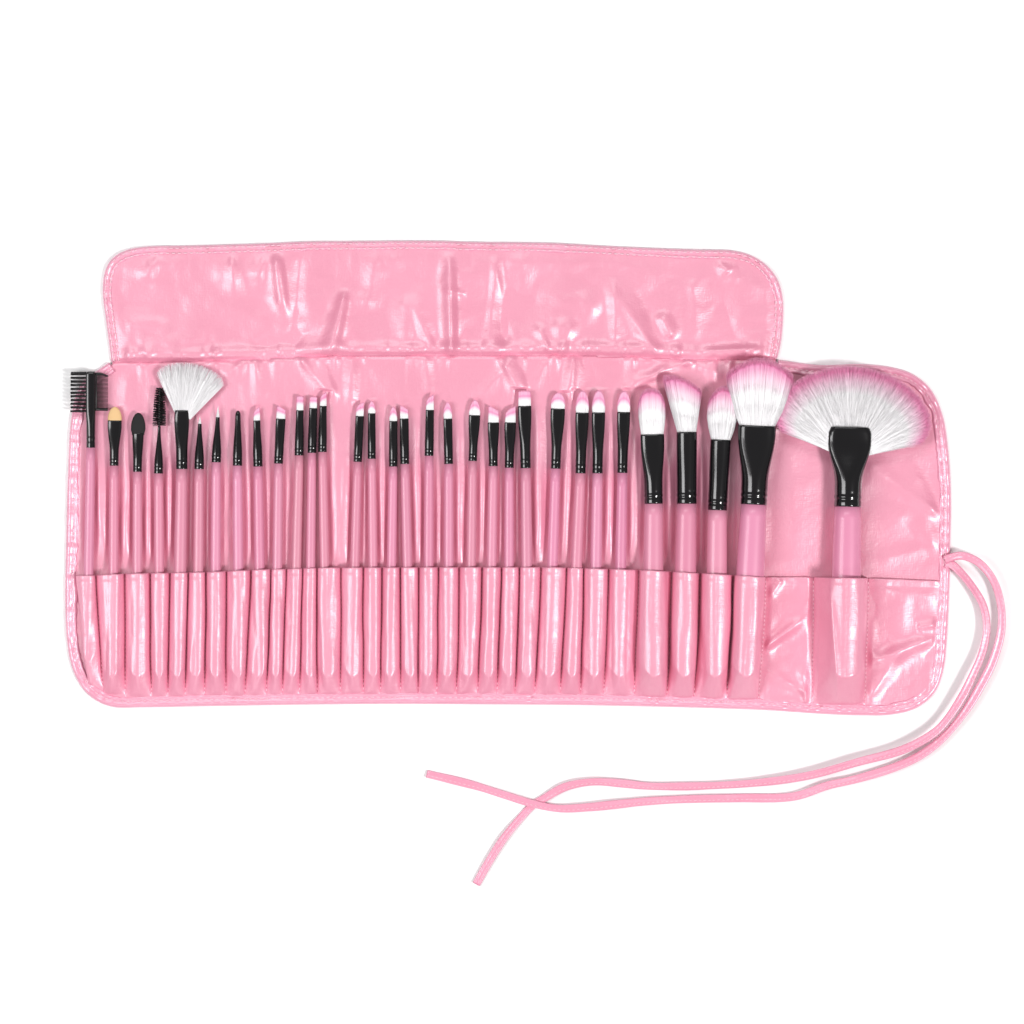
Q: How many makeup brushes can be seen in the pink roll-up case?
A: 32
